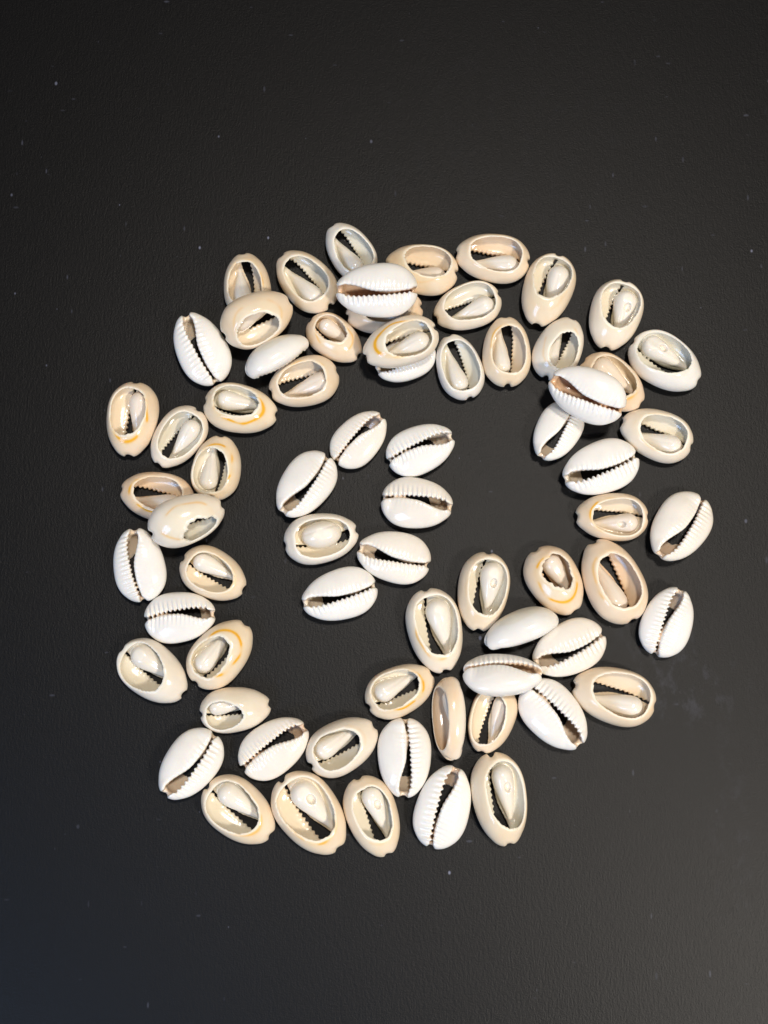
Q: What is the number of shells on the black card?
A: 69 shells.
